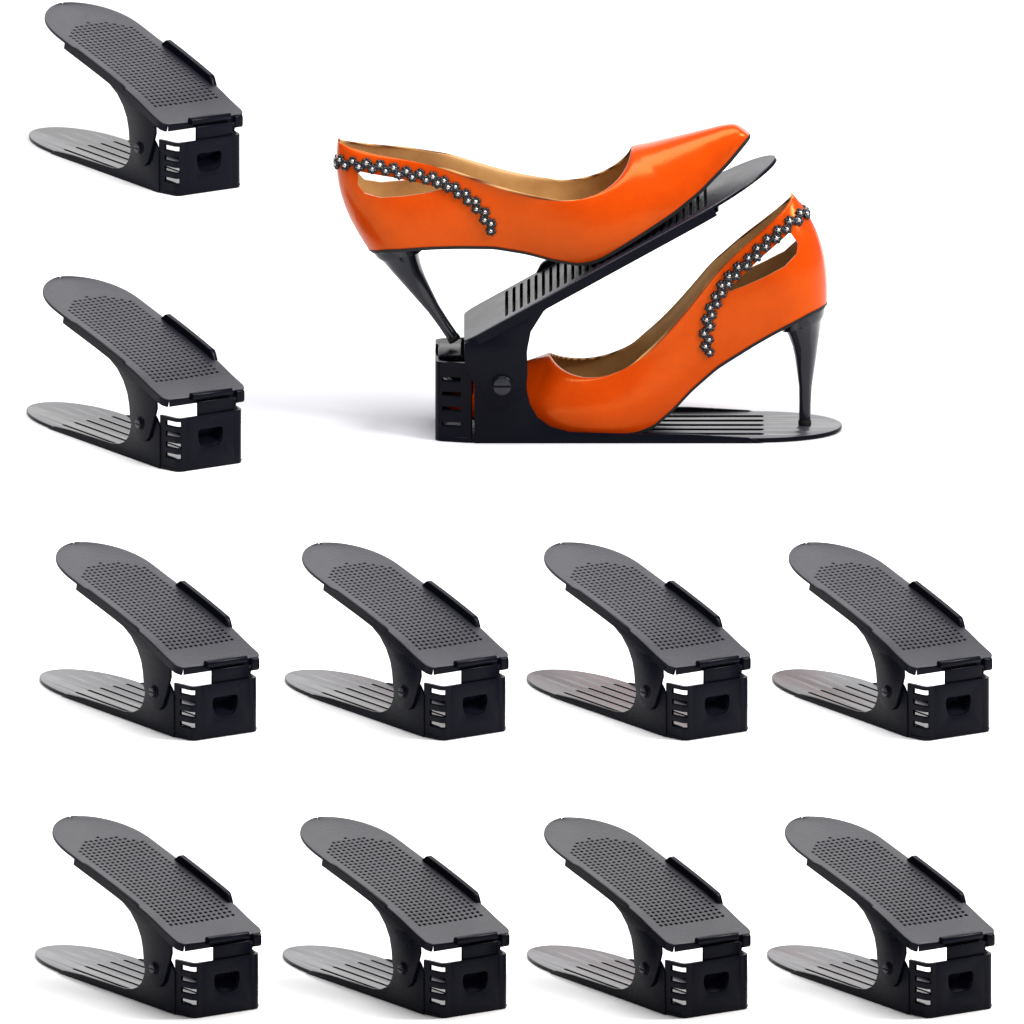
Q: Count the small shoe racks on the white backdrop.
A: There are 10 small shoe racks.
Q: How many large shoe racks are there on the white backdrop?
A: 1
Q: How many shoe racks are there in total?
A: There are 11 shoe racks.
